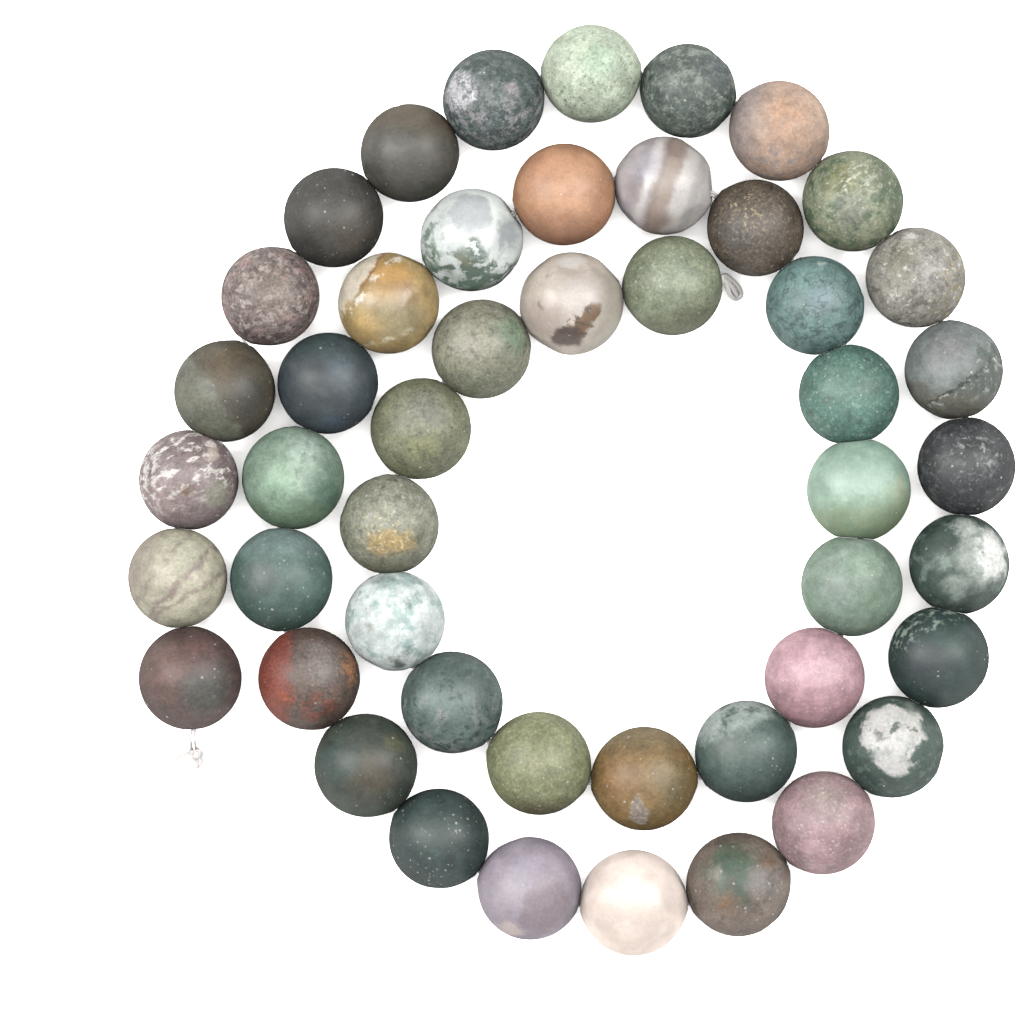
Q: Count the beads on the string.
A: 48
